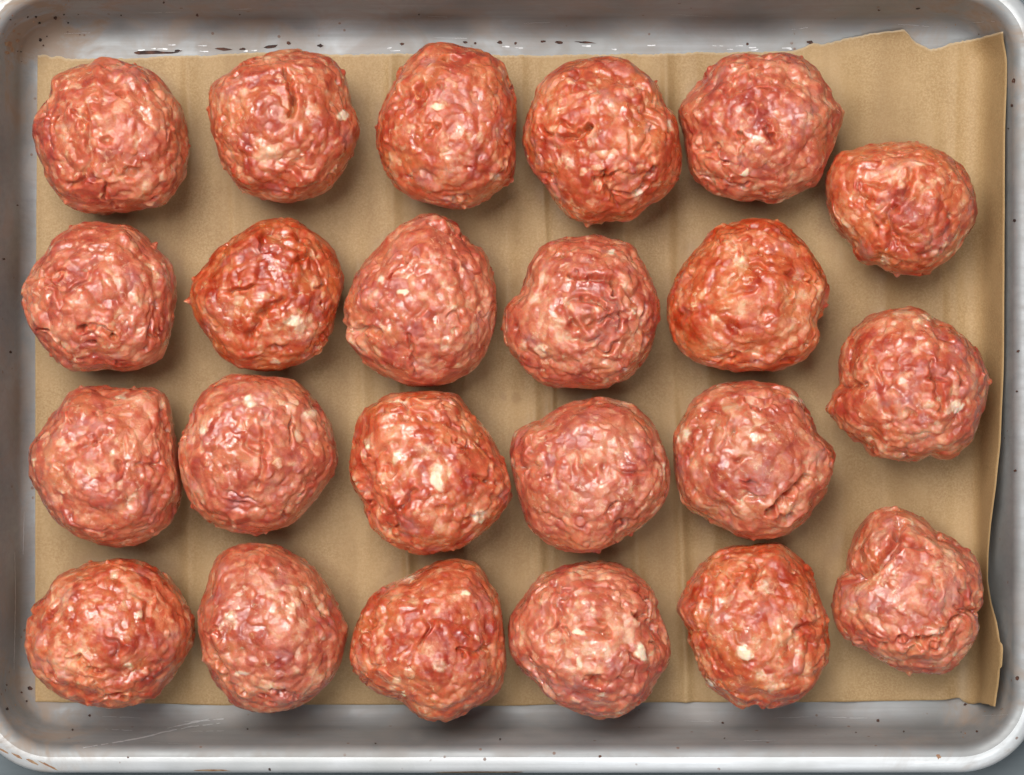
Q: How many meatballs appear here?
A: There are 23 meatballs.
